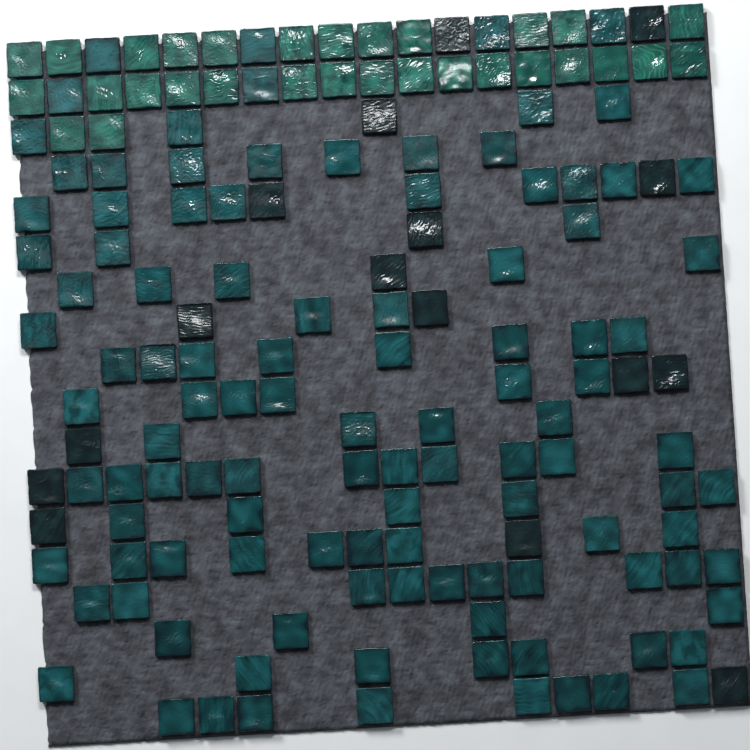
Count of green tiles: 30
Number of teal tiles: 110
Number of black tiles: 16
